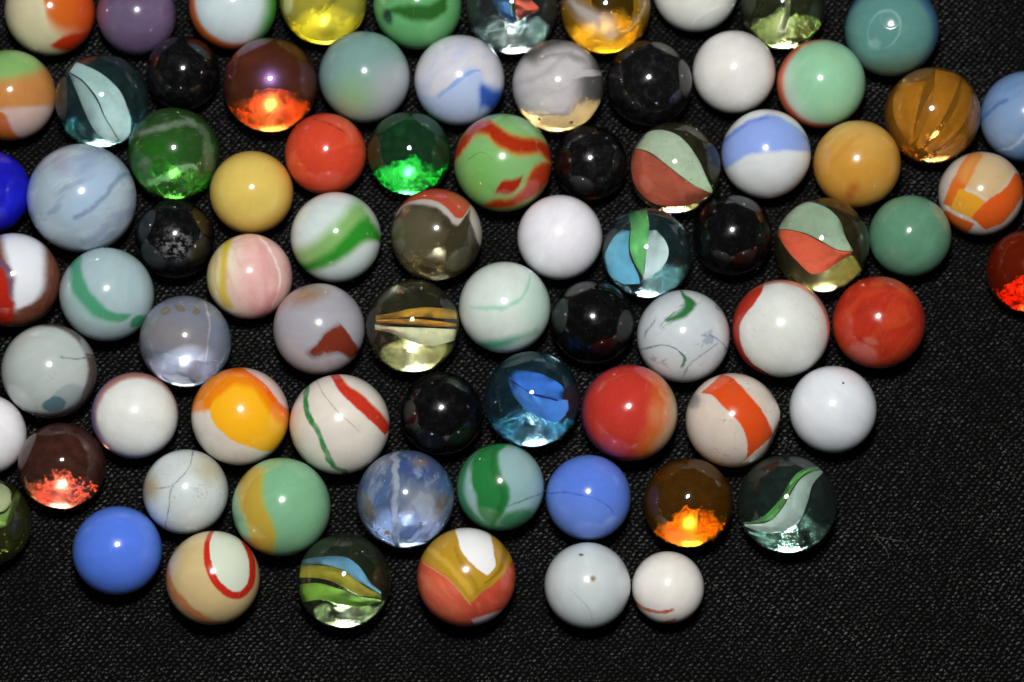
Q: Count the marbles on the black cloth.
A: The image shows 79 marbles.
